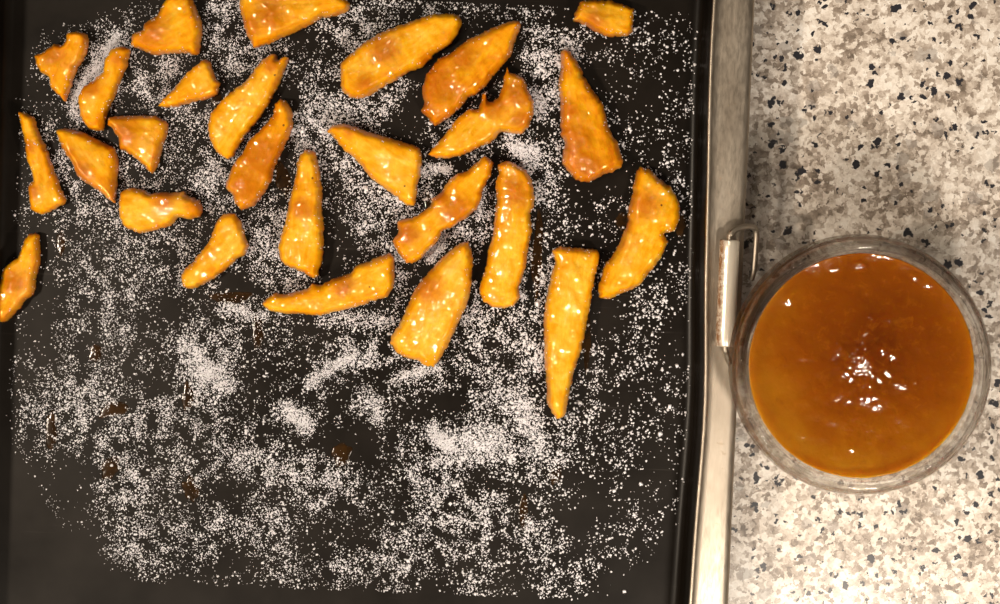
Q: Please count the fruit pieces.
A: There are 26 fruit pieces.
